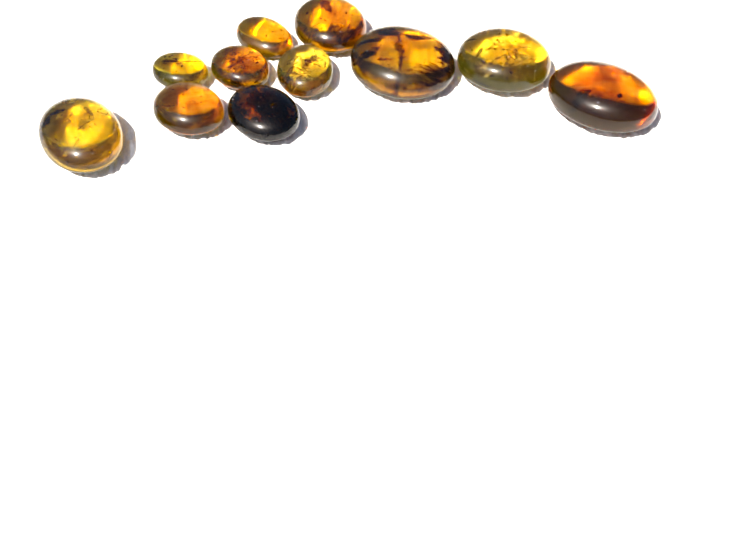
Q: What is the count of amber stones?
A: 11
